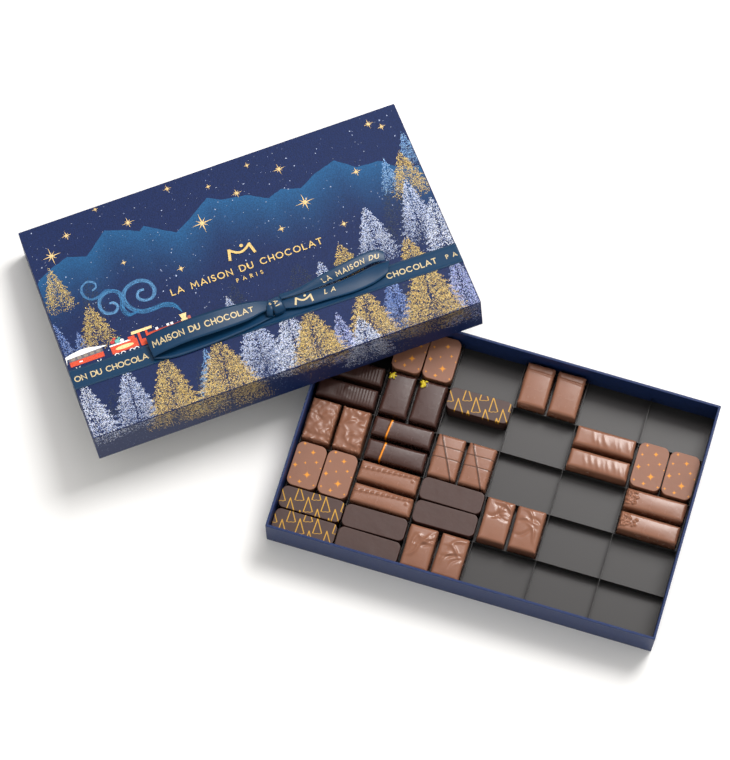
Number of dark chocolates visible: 13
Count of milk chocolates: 22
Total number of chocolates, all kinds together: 35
